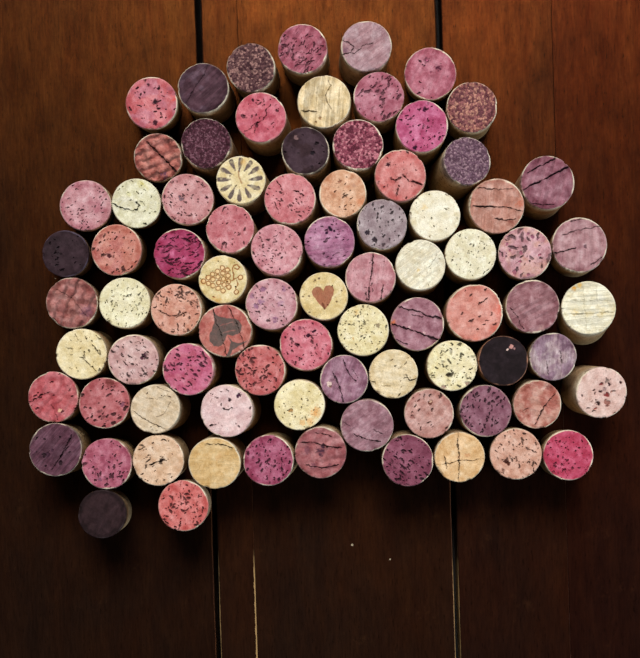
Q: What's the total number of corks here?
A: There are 82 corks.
